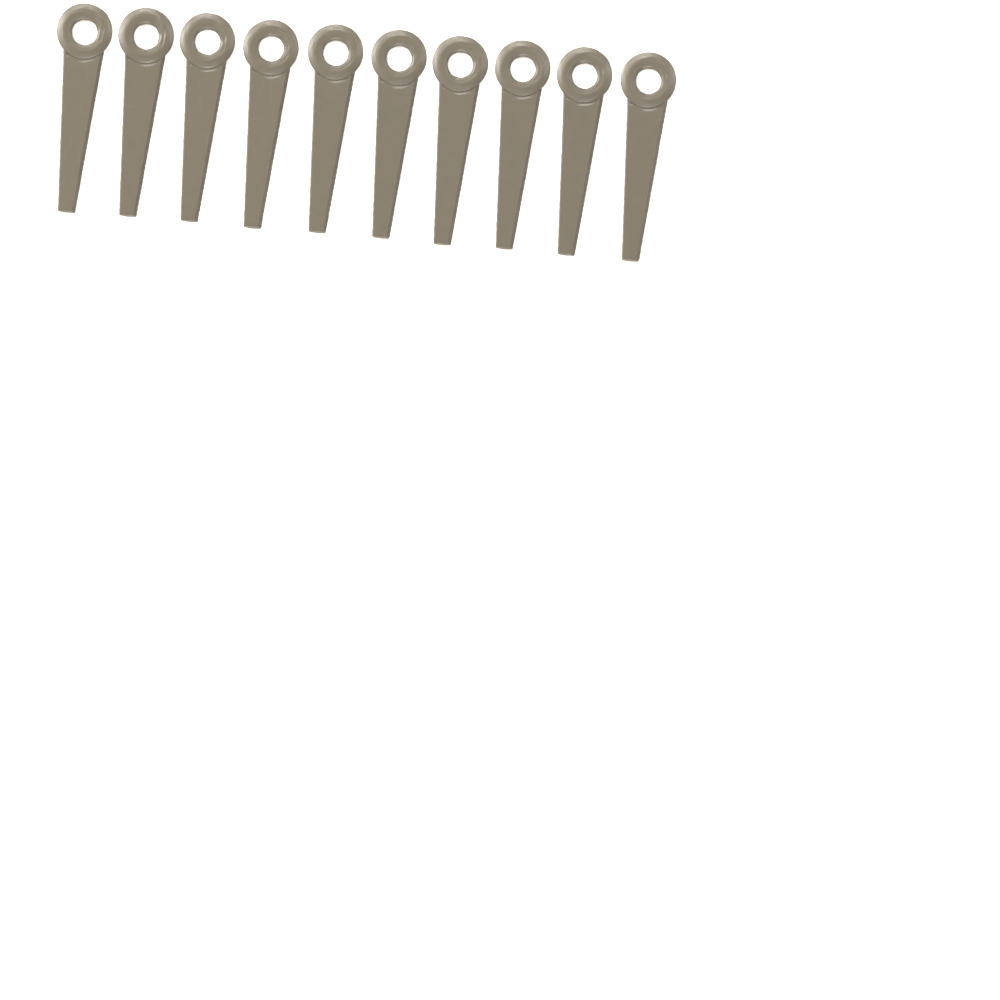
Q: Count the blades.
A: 10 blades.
